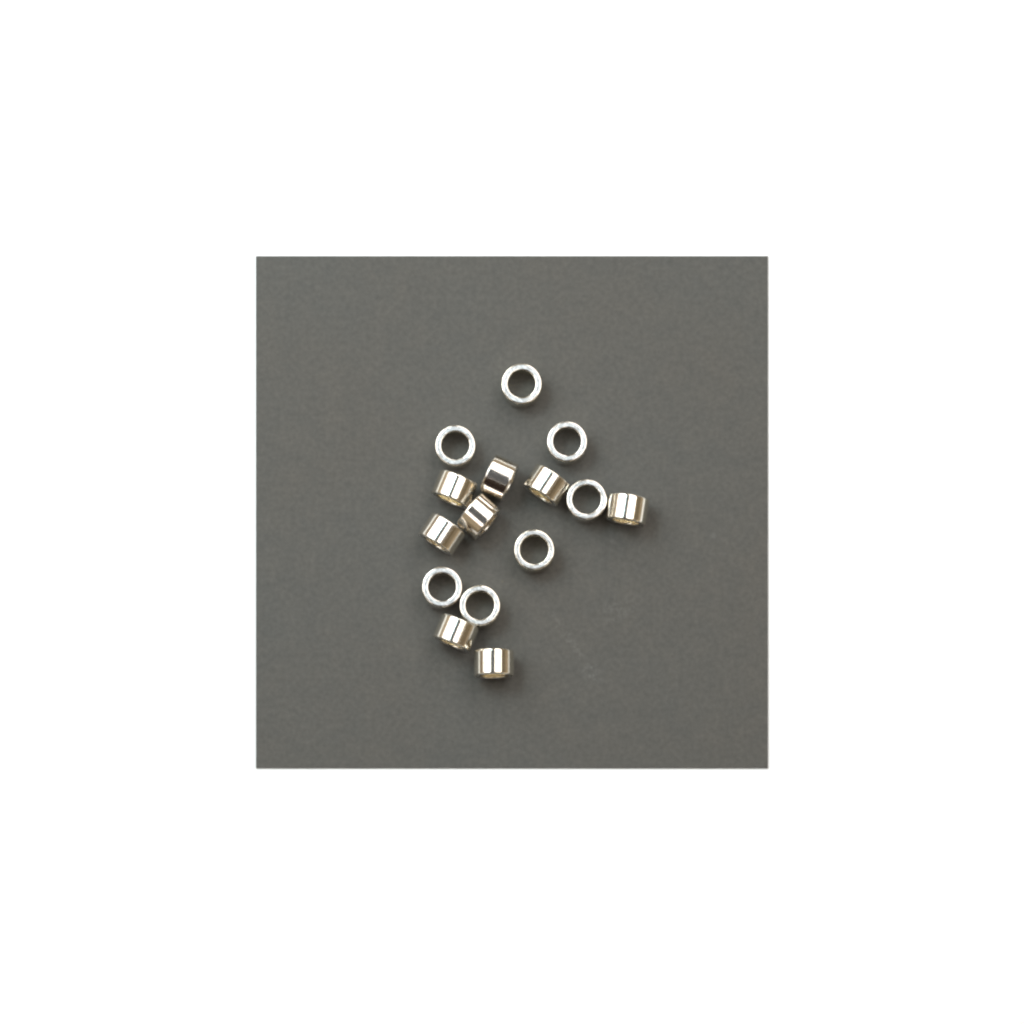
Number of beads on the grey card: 15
